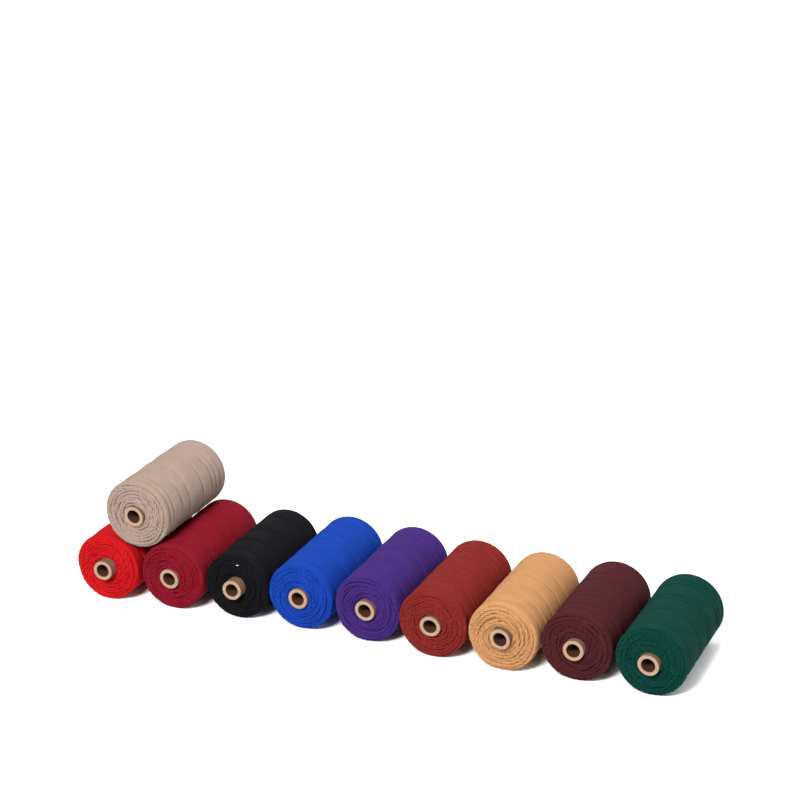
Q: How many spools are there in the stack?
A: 10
